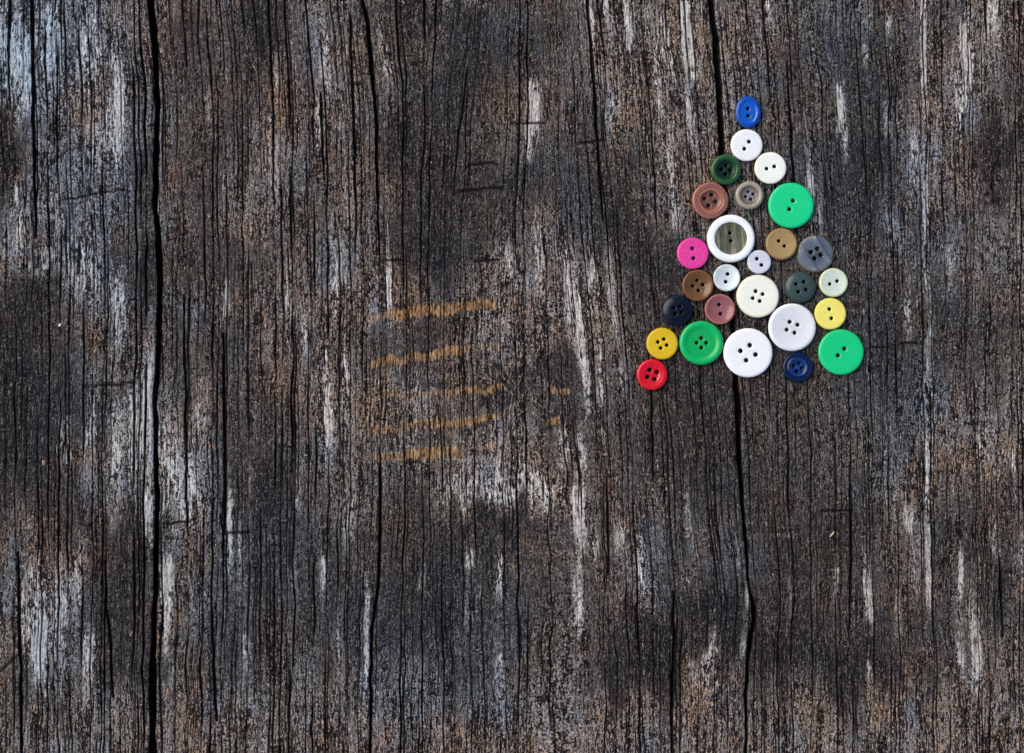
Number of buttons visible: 27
